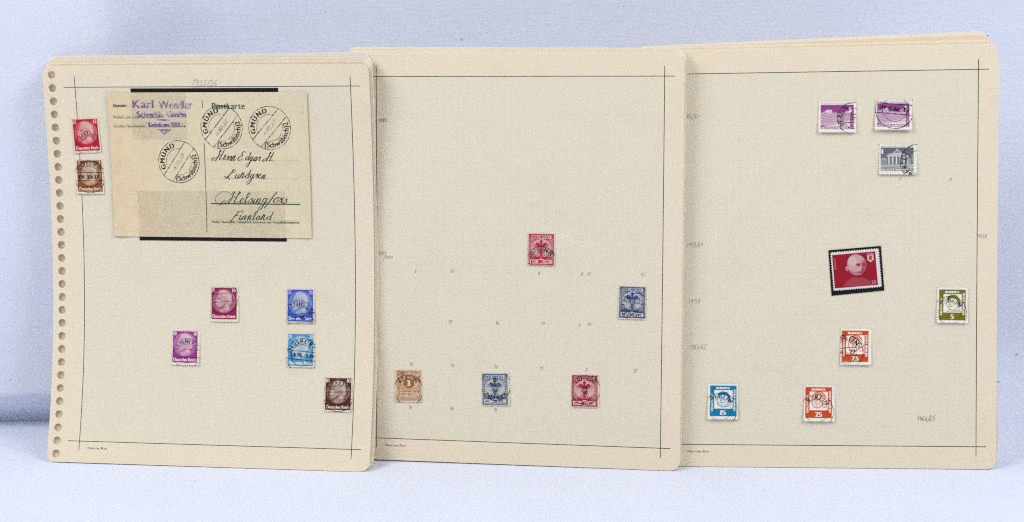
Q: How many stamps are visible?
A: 20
